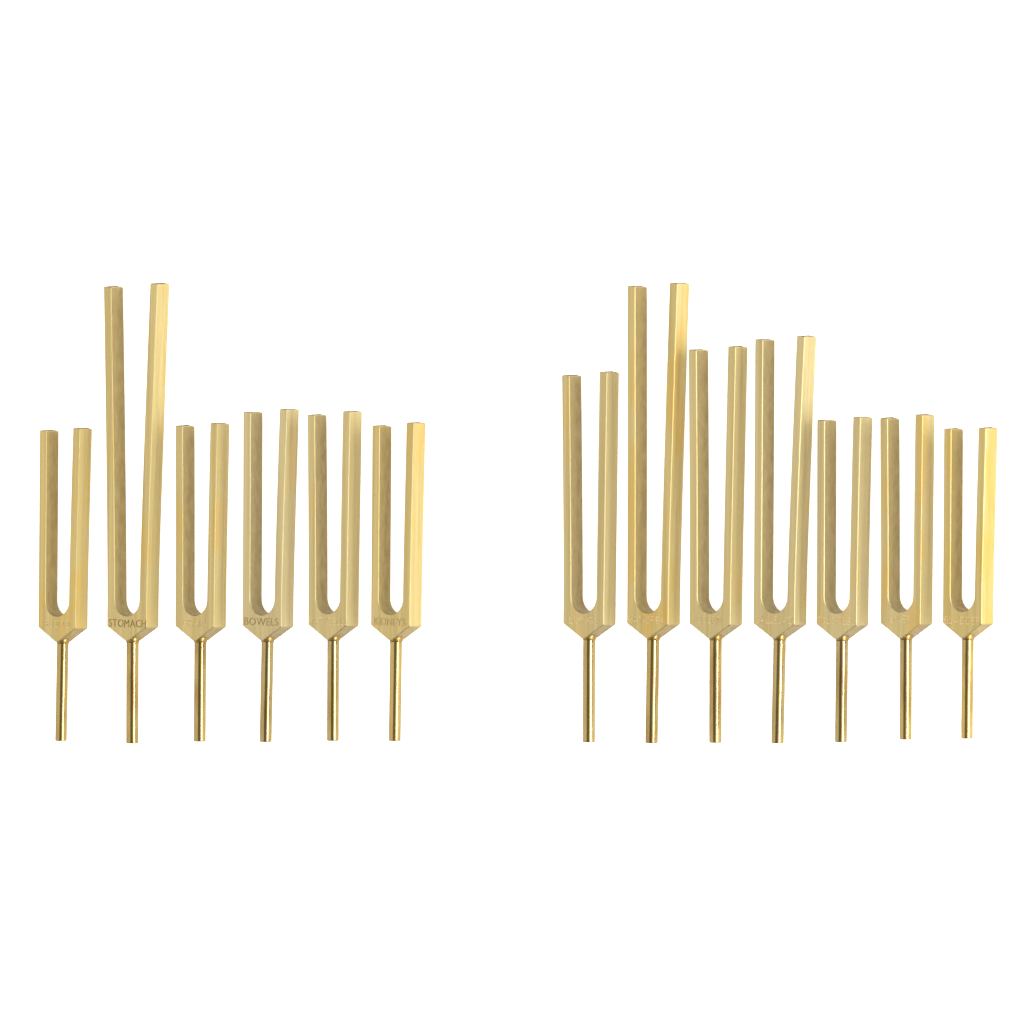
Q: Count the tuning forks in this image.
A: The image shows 13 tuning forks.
